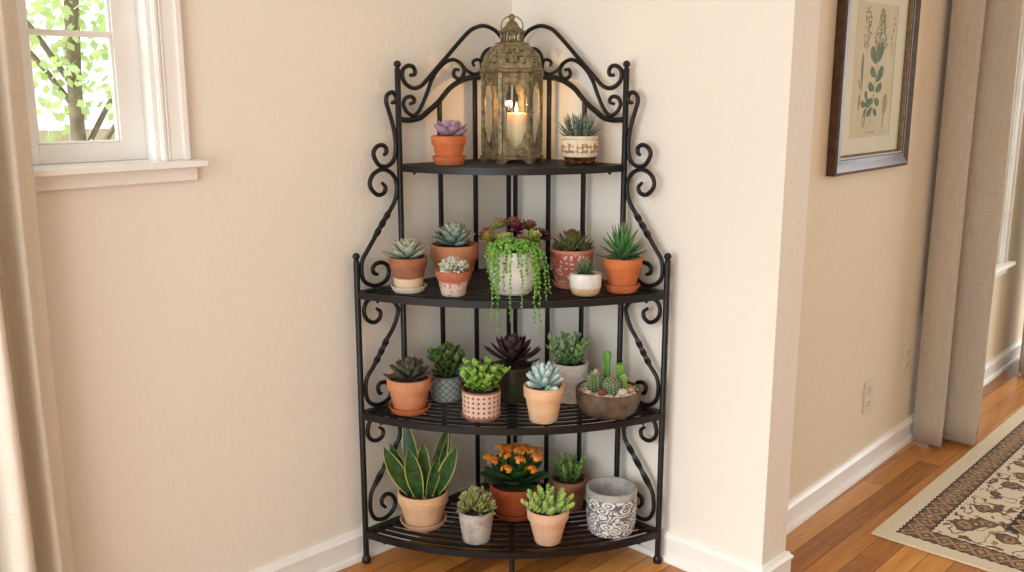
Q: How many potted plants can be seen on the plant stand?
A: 22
